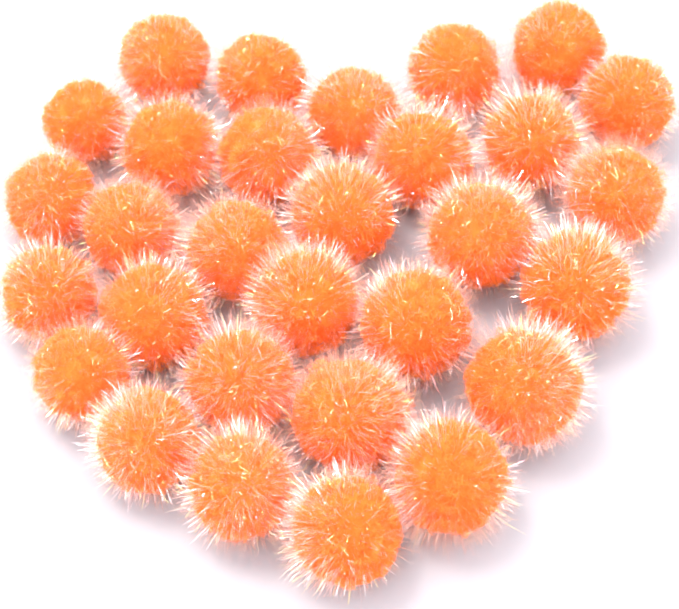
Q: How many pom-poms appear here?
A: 30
